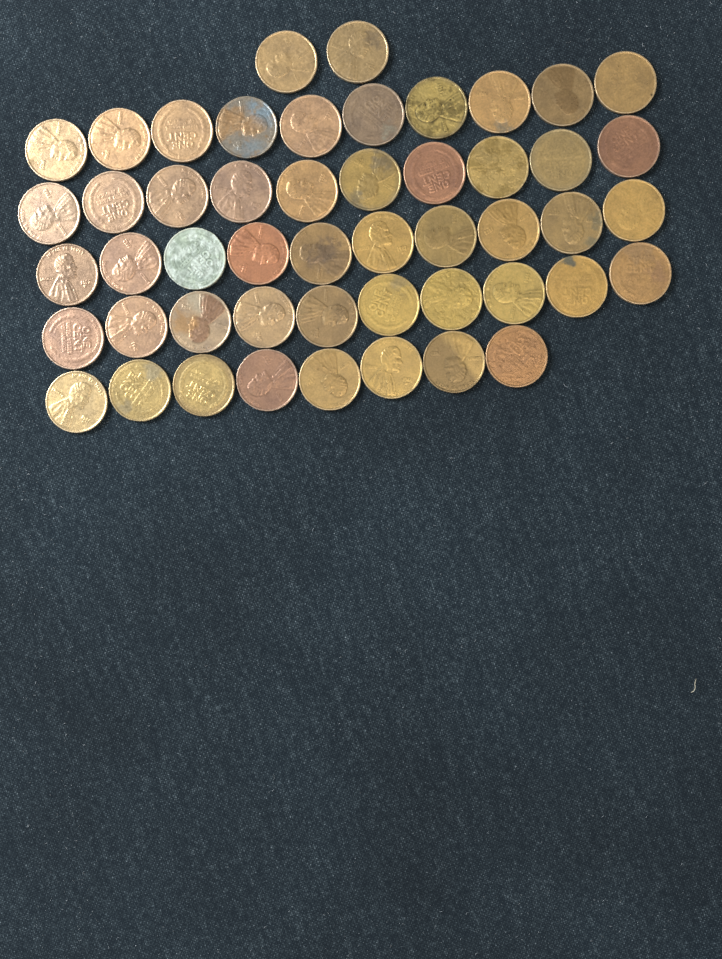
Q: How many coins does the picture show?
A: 50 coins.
